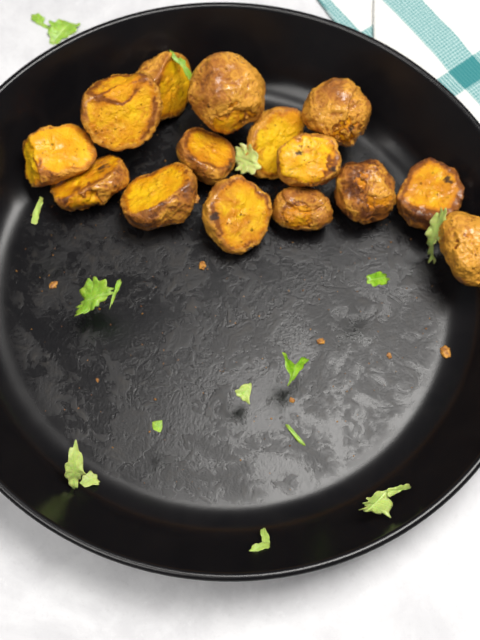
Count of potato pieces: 15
